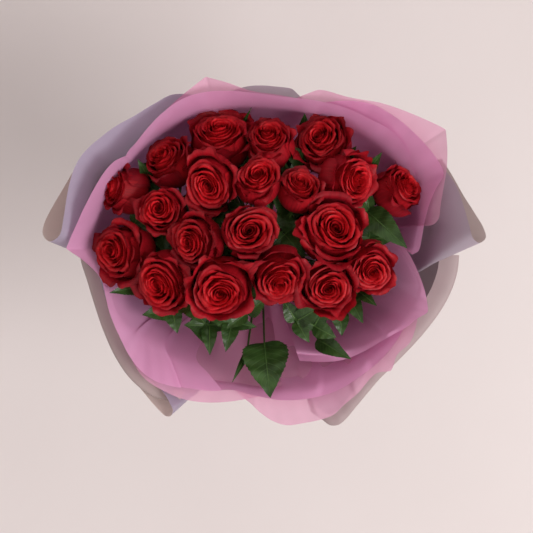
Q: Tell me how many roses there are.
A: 20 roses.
